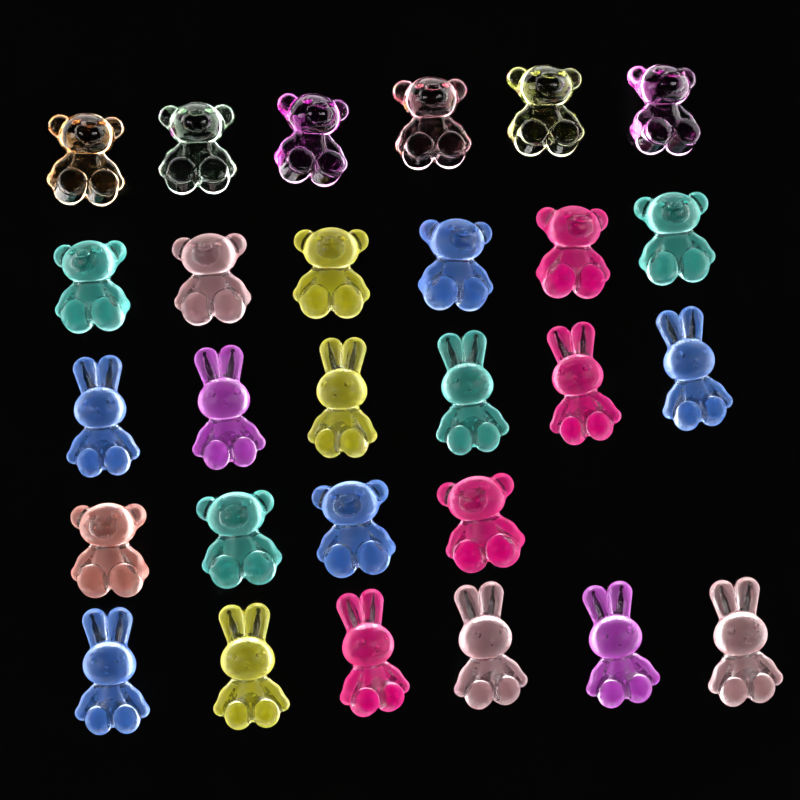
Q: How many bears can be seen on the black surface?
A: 16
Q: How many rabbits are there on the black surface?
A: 12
